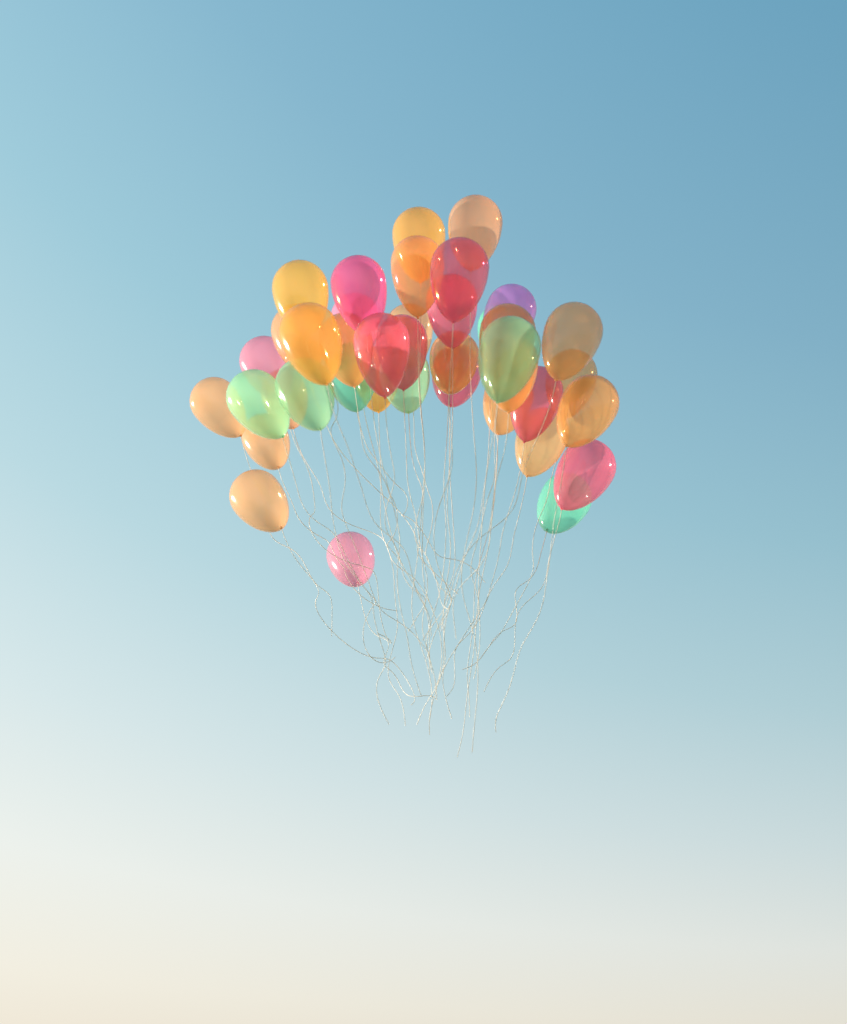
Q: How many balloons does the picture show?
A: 40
